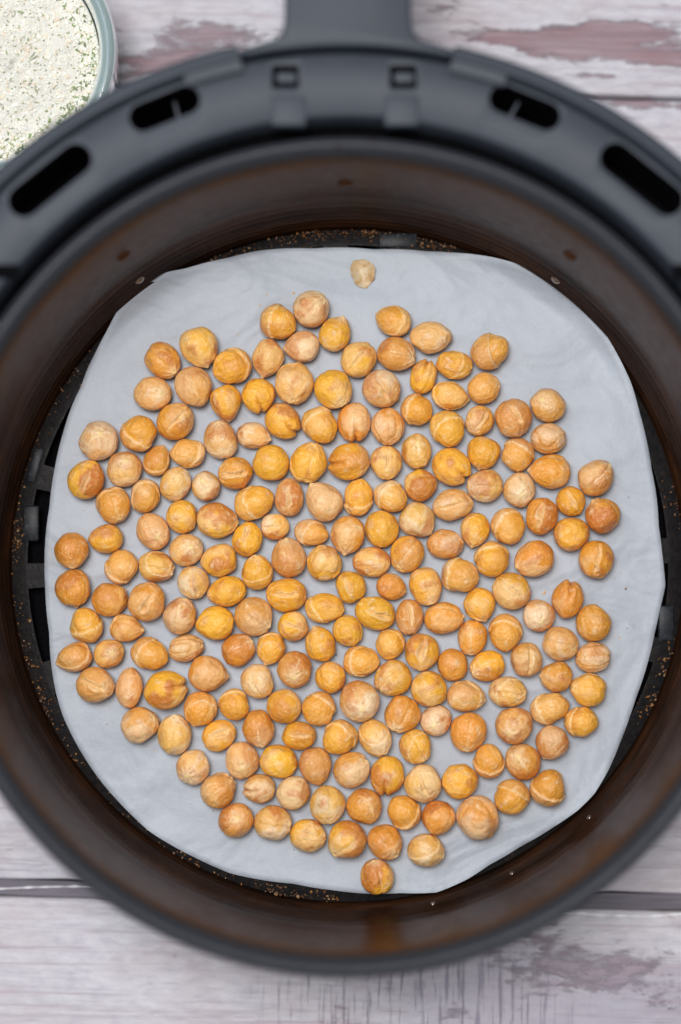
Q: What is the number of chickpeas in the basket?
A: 200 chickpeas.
